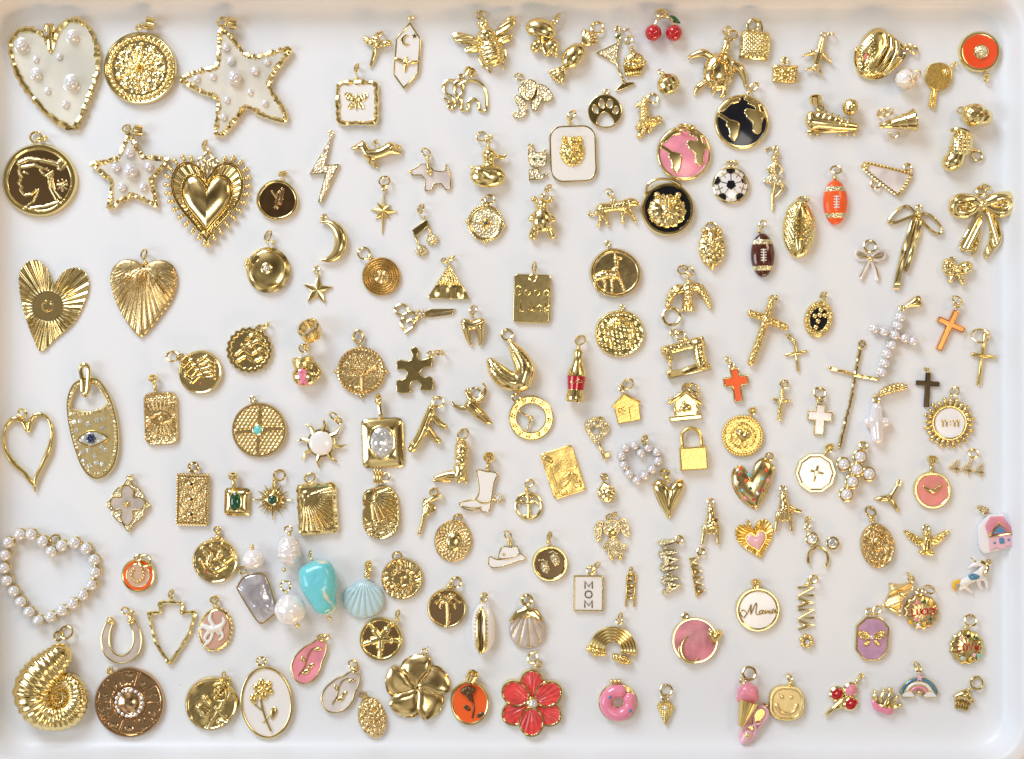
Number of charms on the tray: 186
